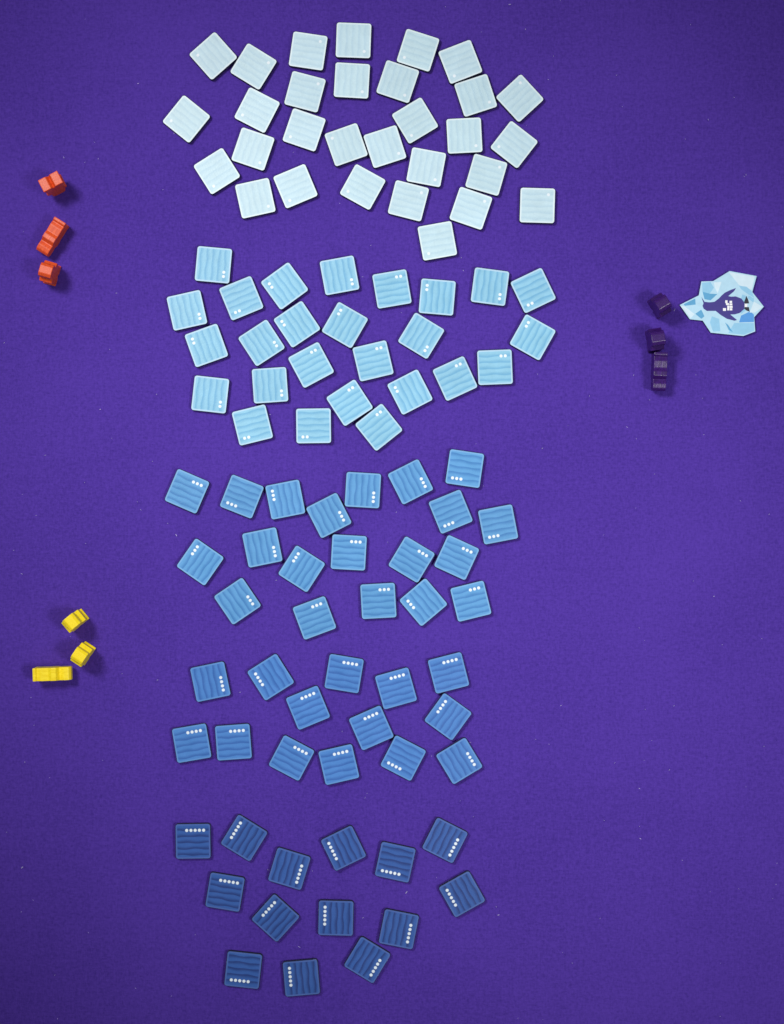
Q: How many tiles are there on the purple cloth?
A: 104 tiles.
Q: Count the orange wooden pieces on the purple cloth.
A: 3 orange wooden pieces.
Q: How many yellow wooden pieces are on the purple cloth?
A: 3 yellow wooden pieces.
